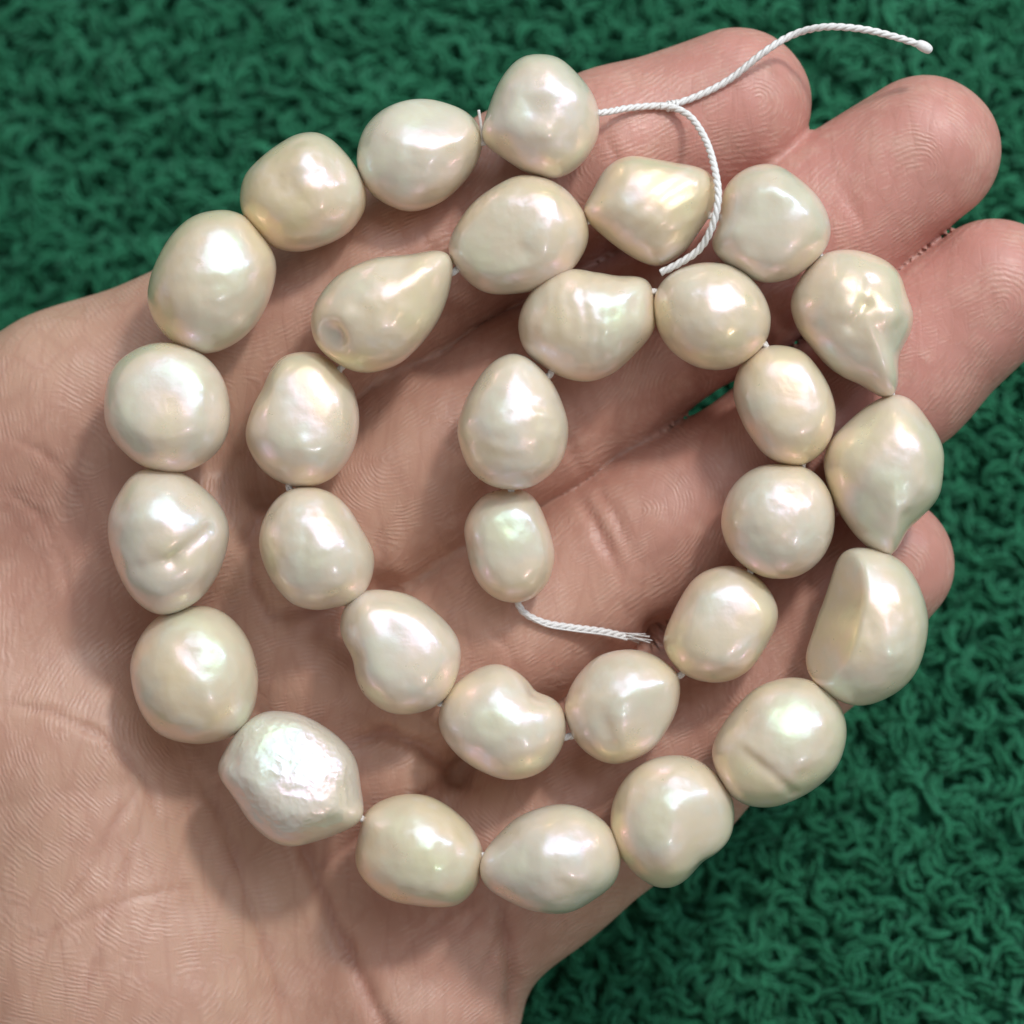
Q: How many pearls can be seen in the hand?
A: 31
